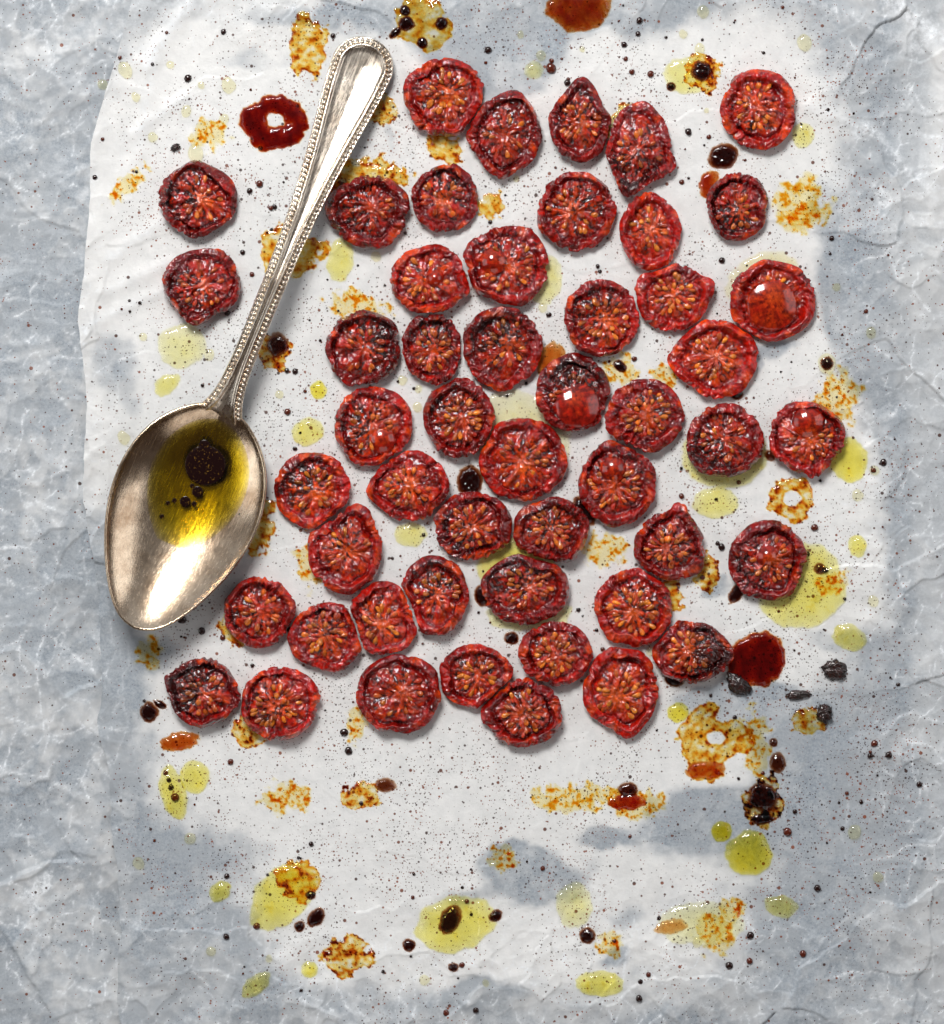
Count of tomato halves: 50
